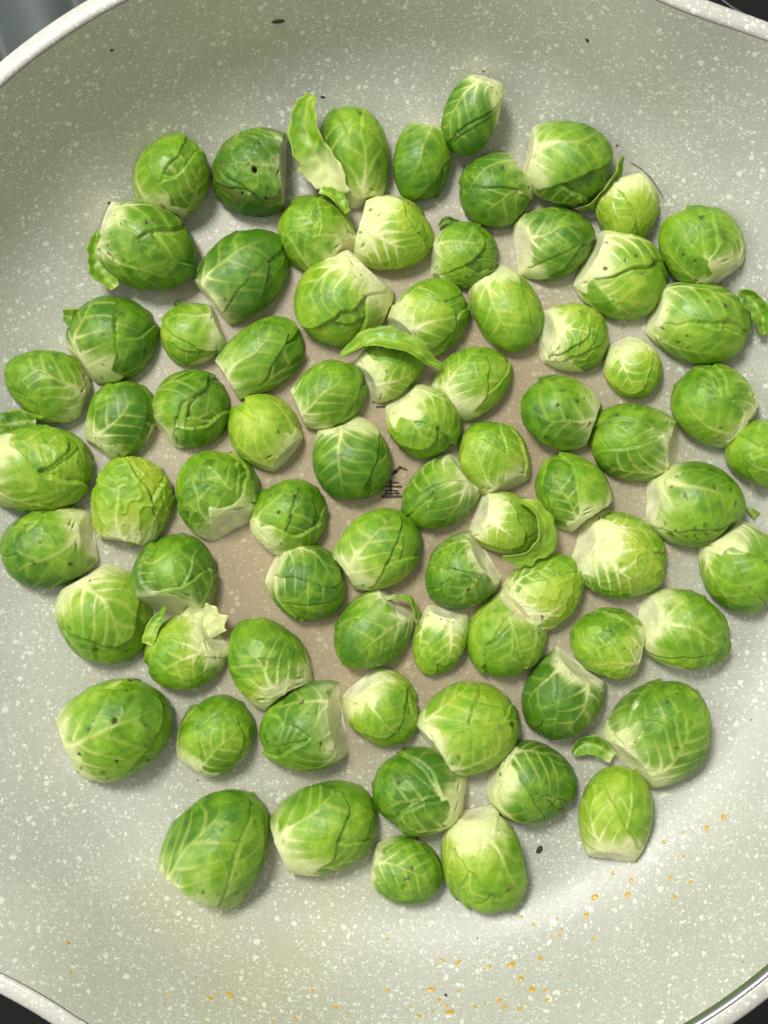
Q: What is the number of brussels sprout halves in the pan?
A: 77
